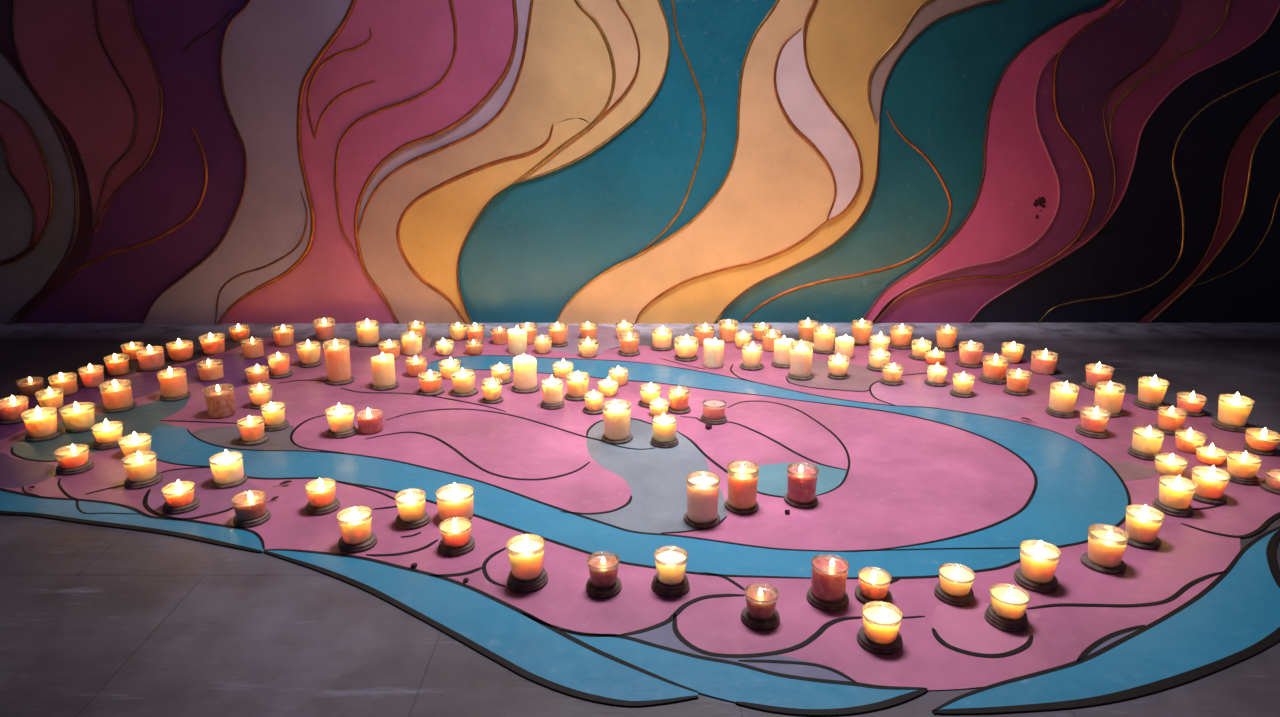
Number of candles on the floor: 140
